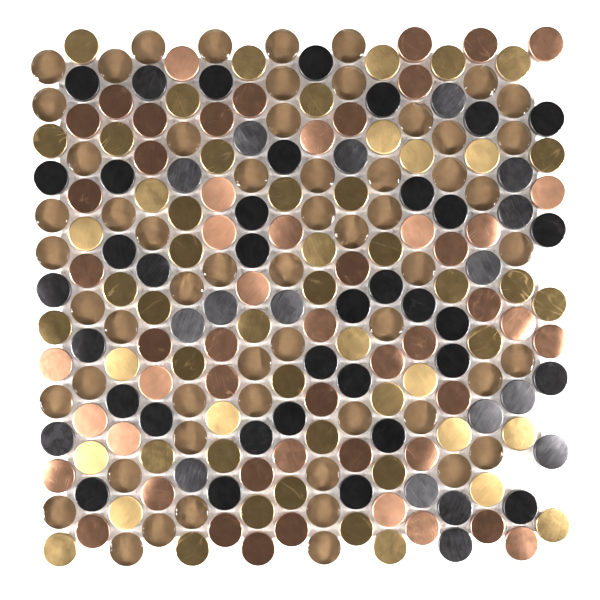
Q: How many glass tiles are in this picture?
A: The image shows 58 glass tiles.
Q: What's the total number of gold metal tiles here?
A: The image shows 54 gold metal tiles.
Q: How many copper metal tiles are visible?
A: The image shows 53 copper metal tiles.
